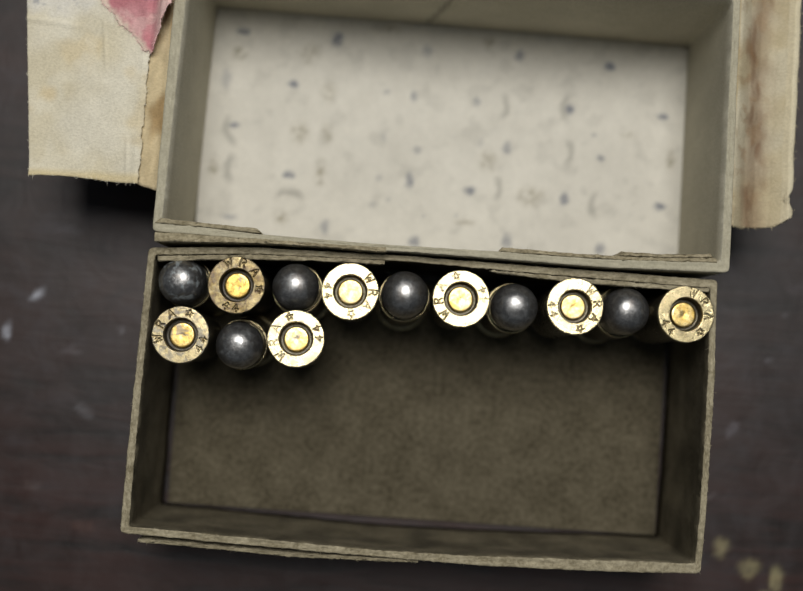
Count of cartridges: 13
